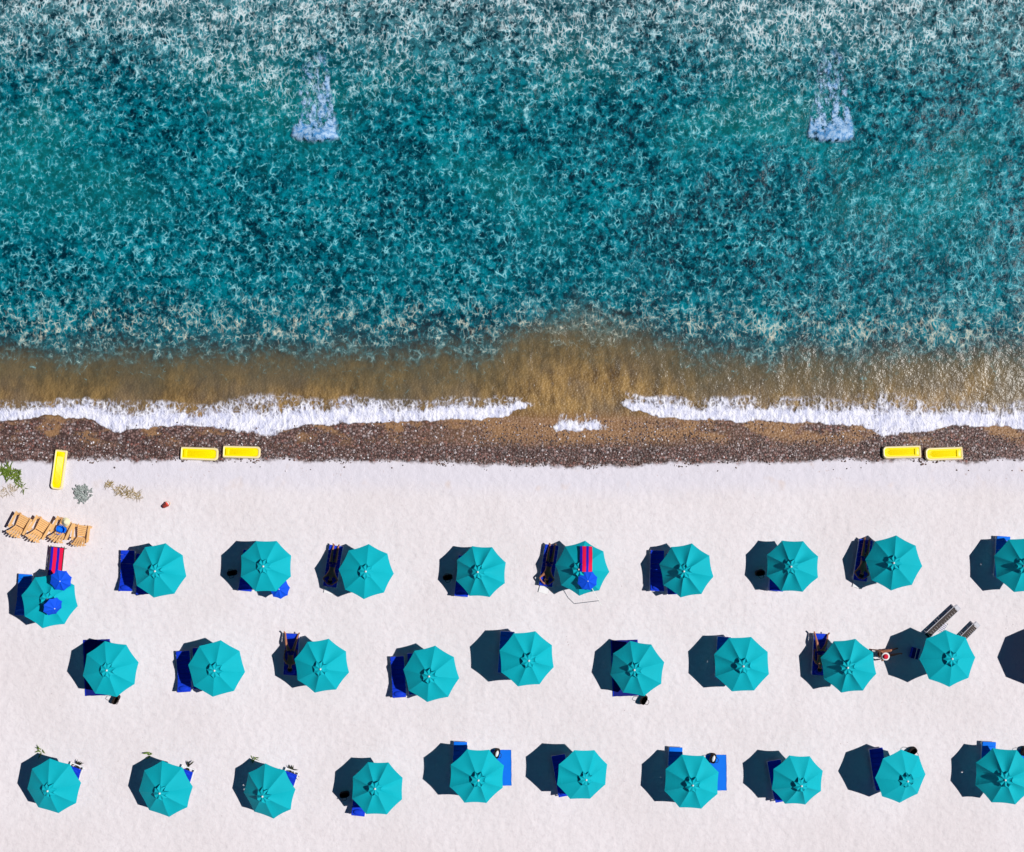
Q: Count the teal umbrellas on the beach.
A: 29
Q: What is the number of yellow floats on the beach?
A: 5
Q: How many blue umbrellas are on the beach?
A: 4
